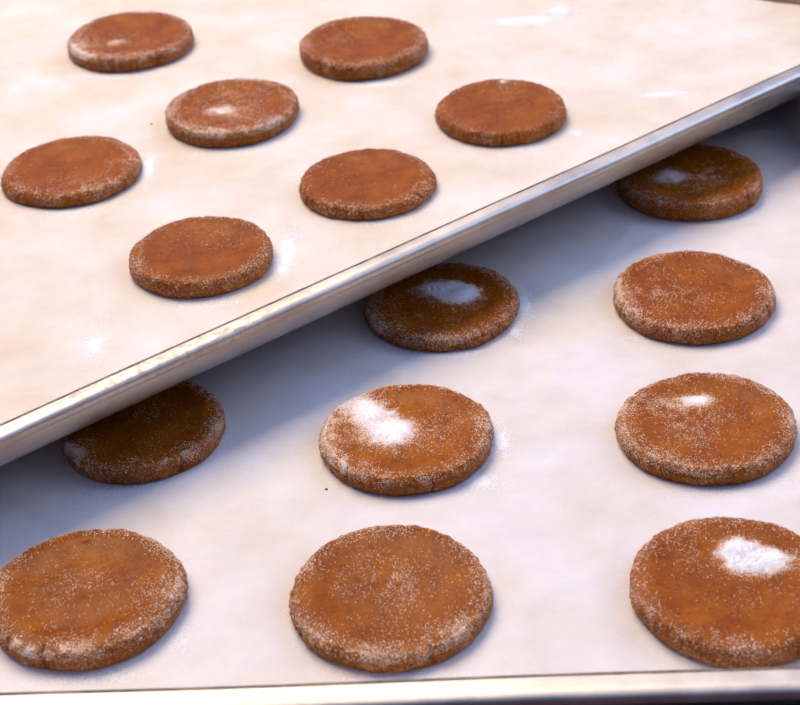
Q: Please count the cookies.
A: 16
